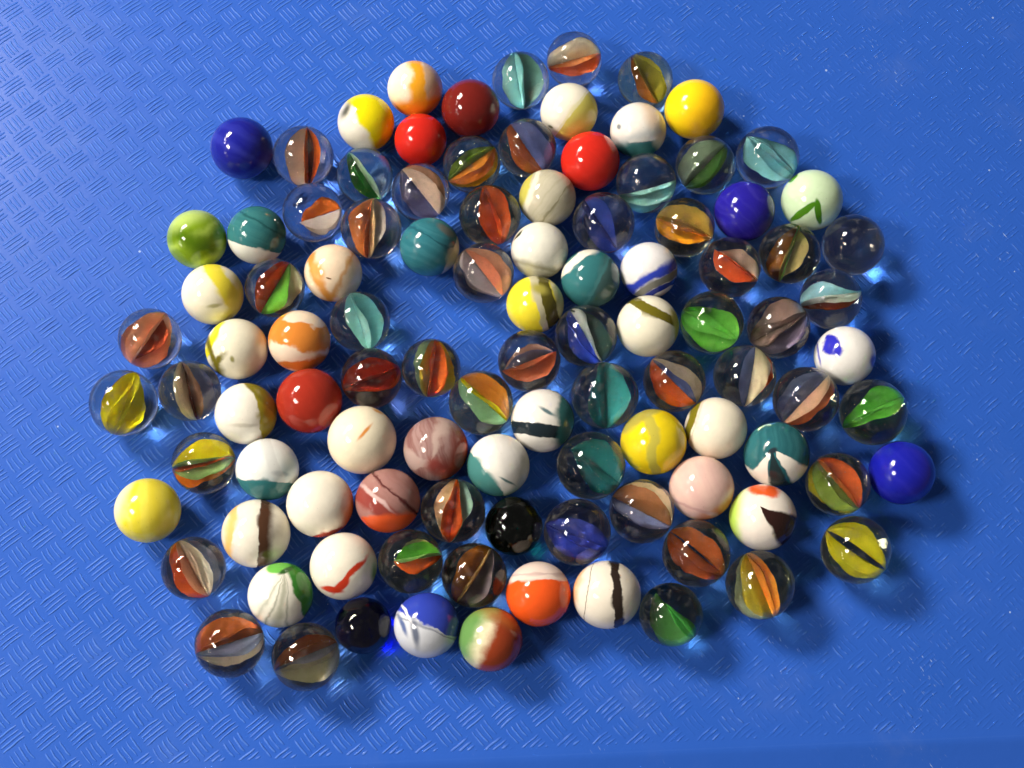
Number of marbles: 103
